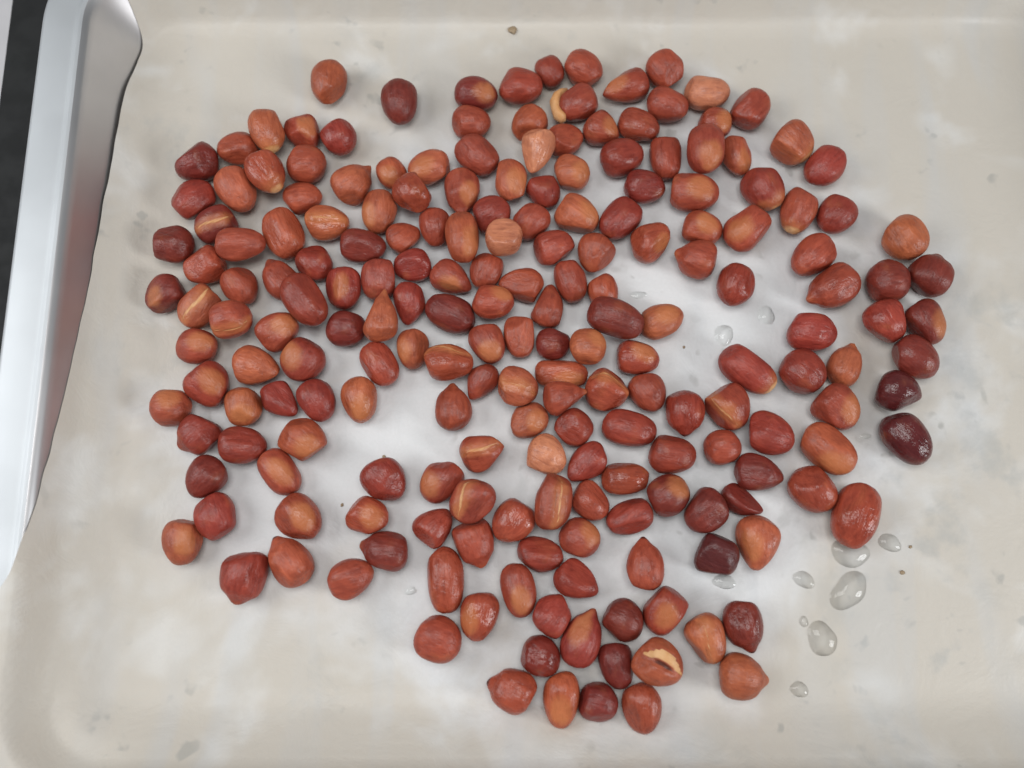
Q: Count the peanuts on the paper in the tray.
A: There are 200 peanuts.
